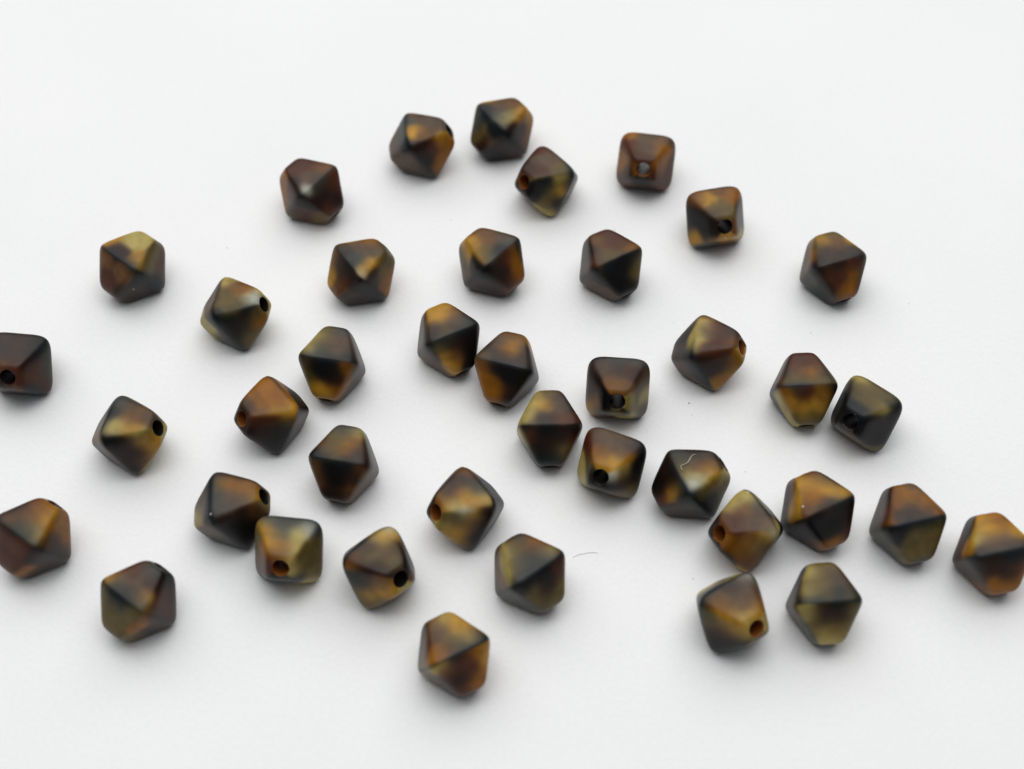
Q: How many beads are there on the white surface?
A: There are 40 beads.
